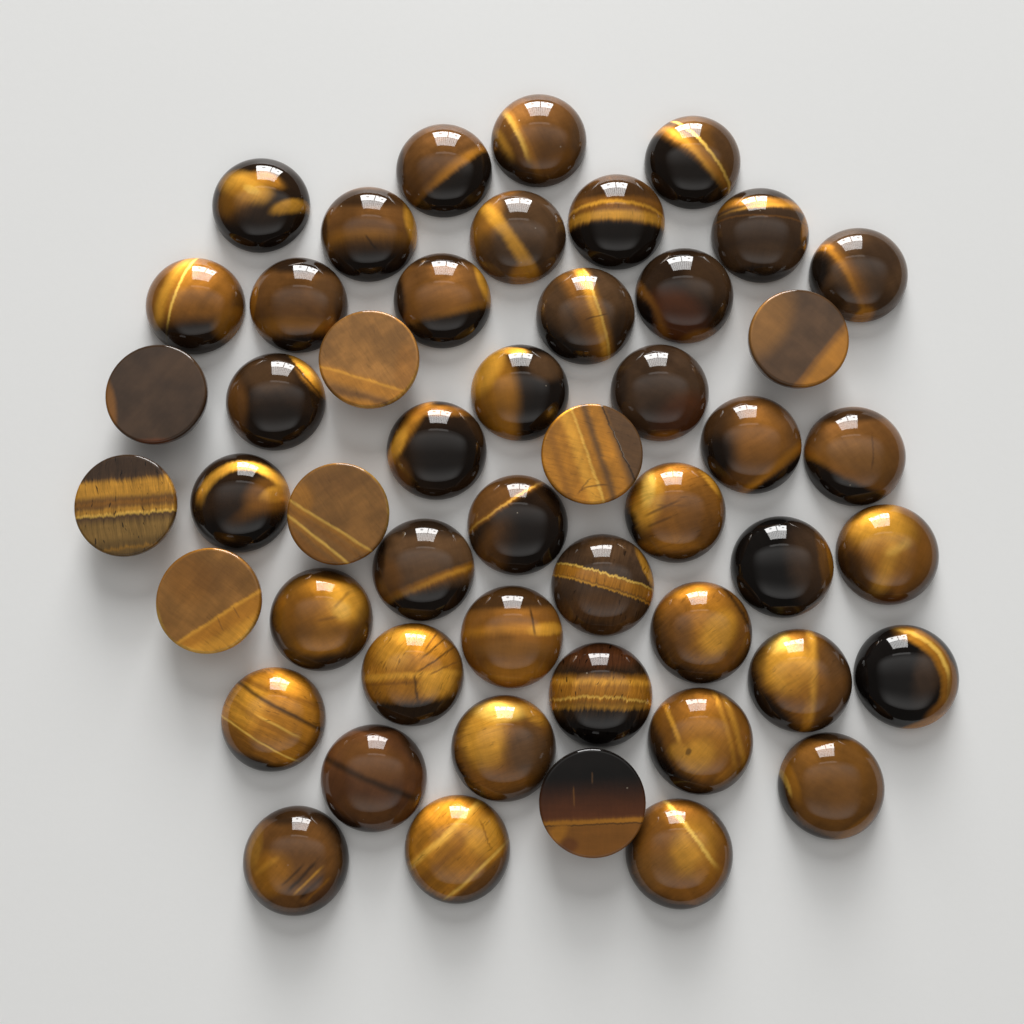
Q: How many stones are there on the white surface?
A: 50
